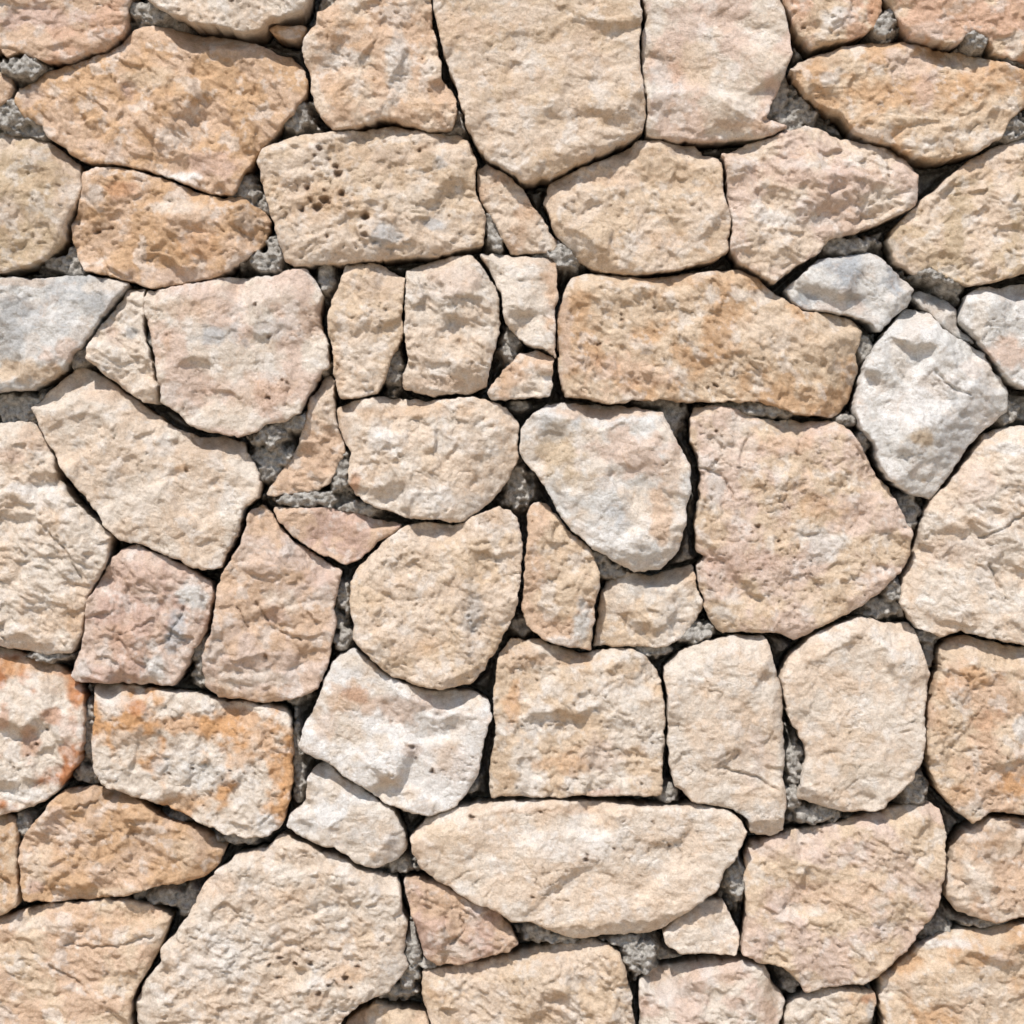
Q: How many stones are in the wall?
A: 65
